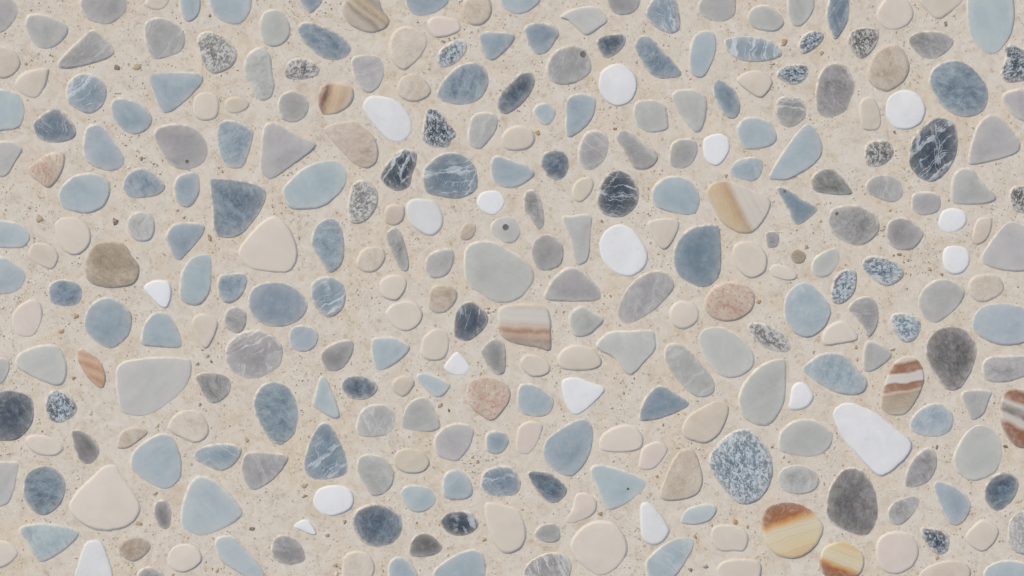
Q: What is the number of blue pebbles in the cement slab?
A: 104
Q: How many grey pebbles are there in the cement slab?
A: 94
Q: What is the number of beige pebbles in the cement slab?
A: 75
